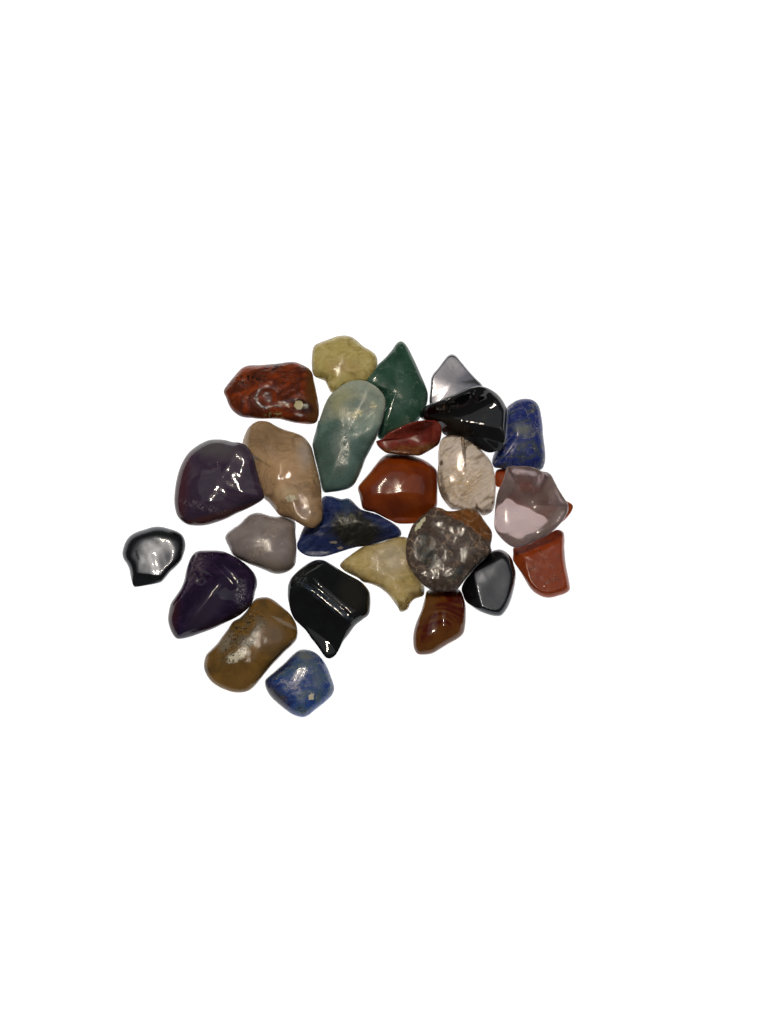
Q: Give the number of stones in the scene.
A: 26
